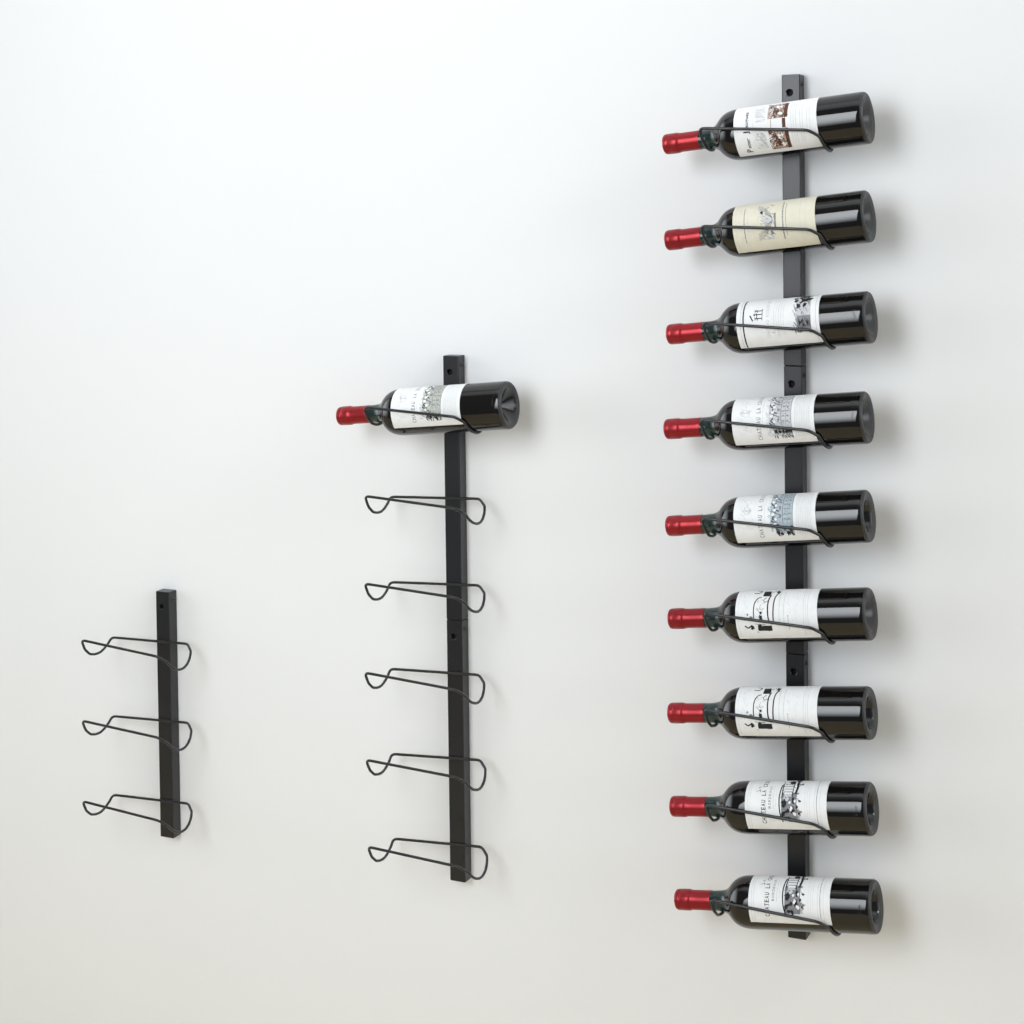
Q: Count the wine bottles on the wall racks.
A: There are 10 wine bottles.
